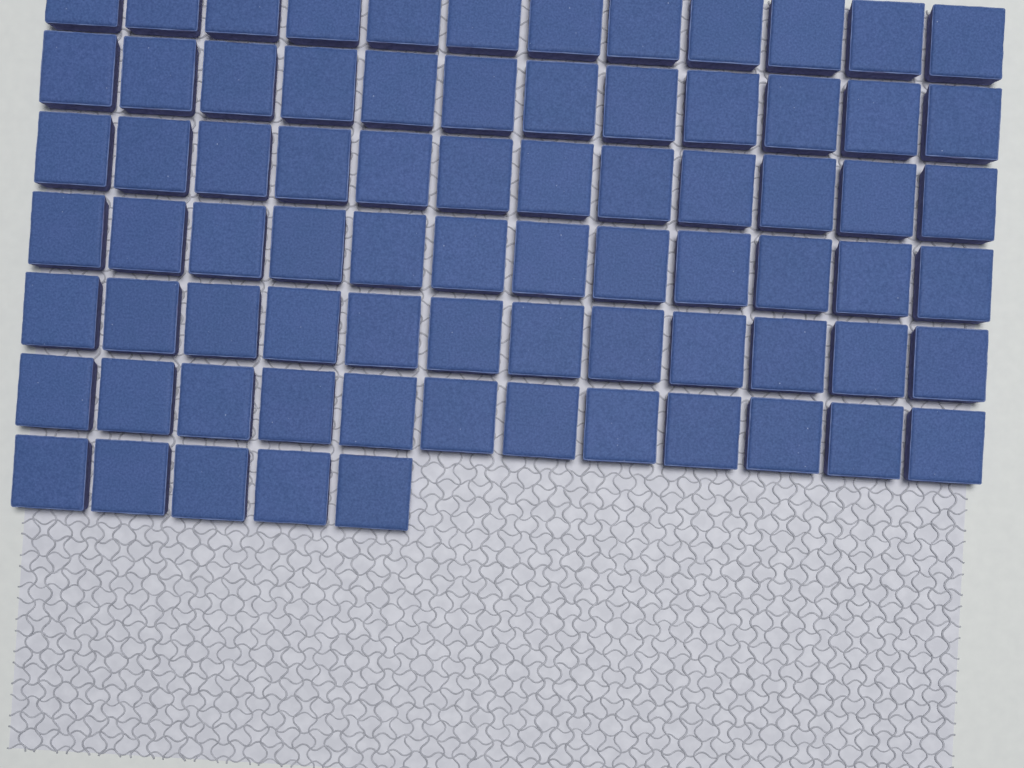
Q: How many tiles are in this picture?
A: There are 77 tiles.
